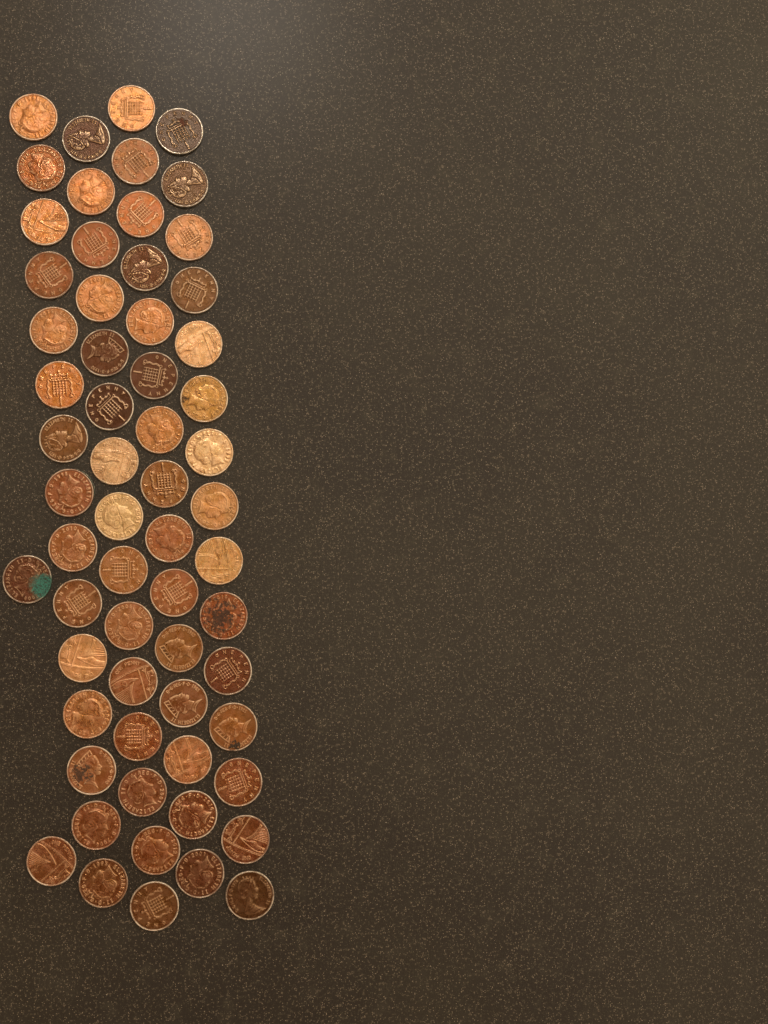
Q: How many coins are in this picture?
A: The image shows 62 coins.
